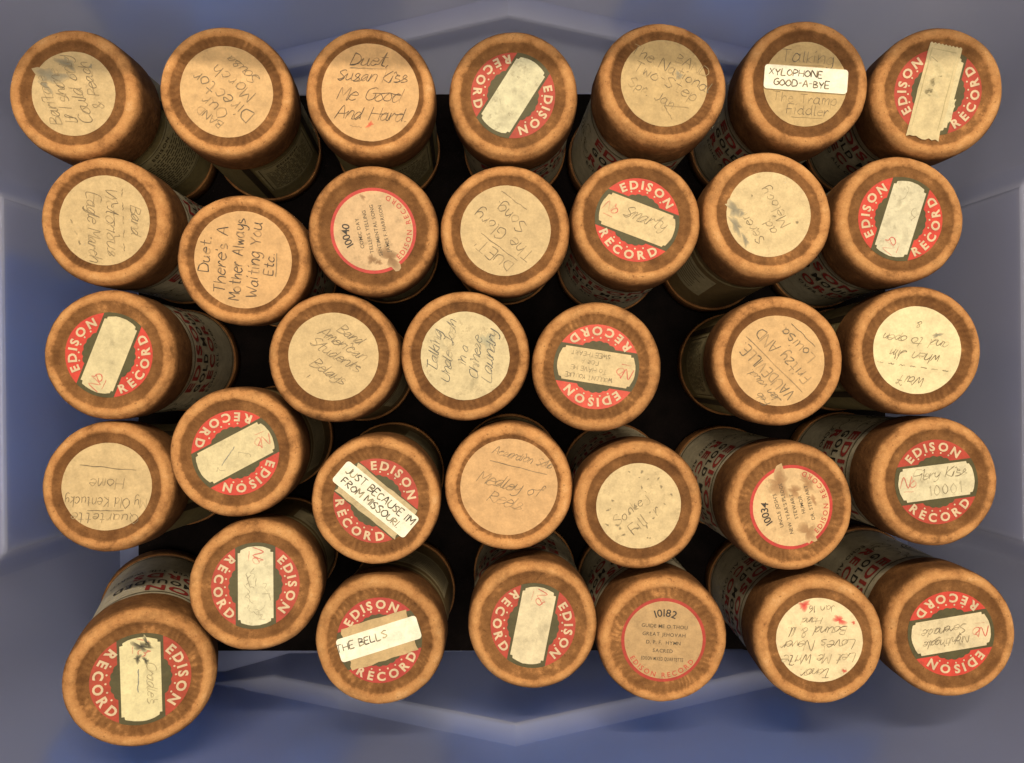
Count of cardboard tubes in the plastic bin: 34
